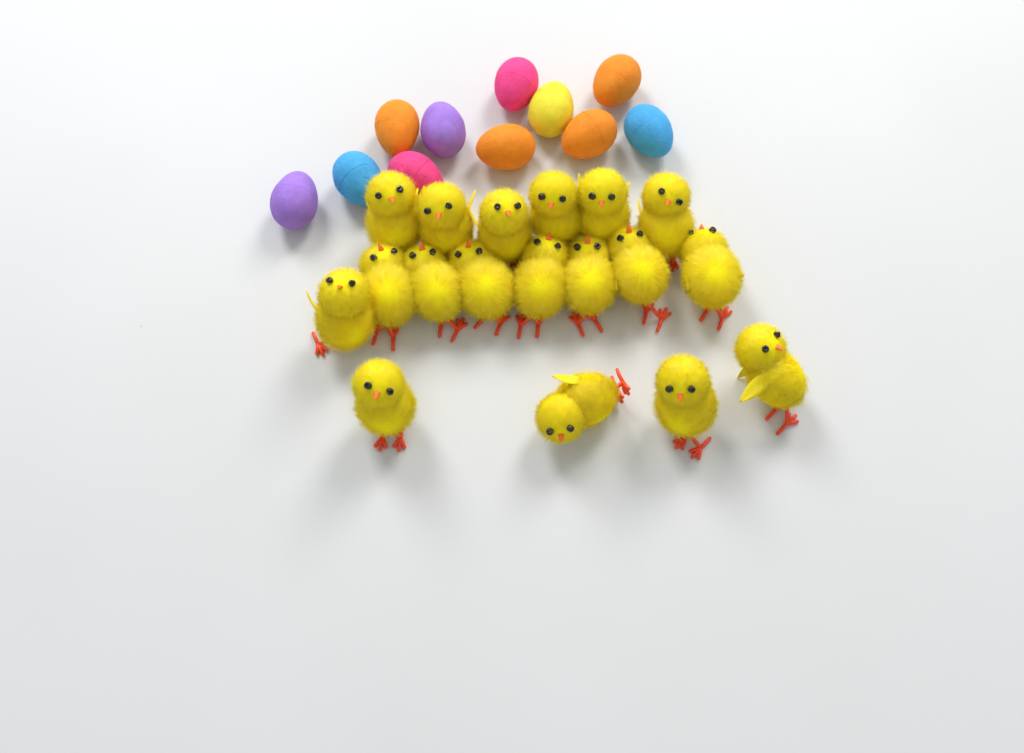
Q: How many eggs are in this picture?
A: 11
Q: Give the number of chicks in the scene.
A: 18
